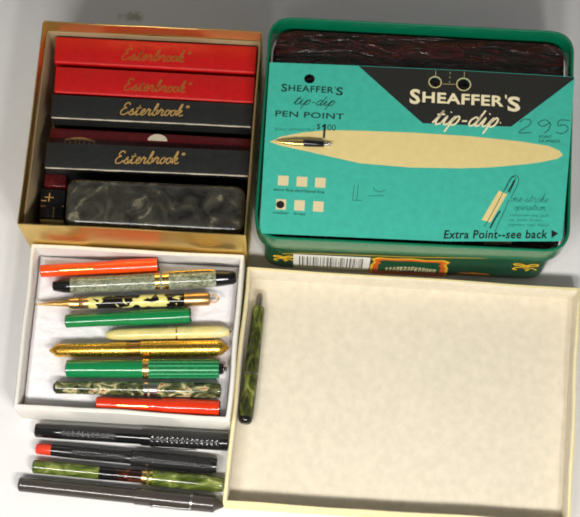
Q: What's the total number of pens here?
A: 14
